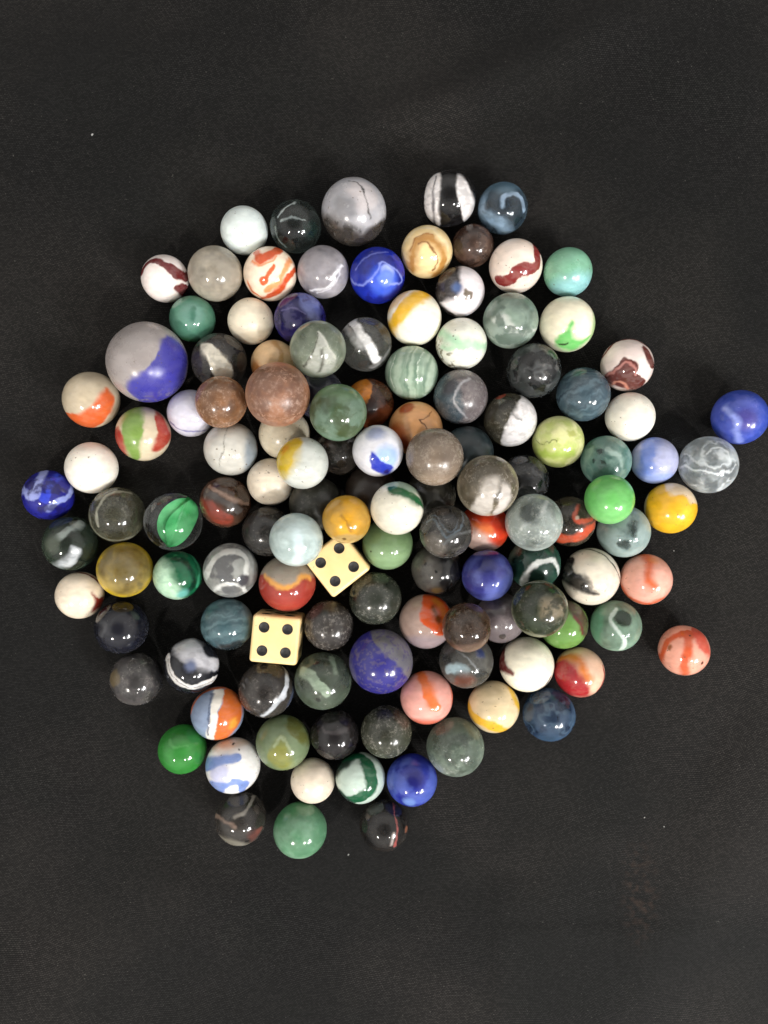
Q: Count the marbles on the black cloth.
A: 124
